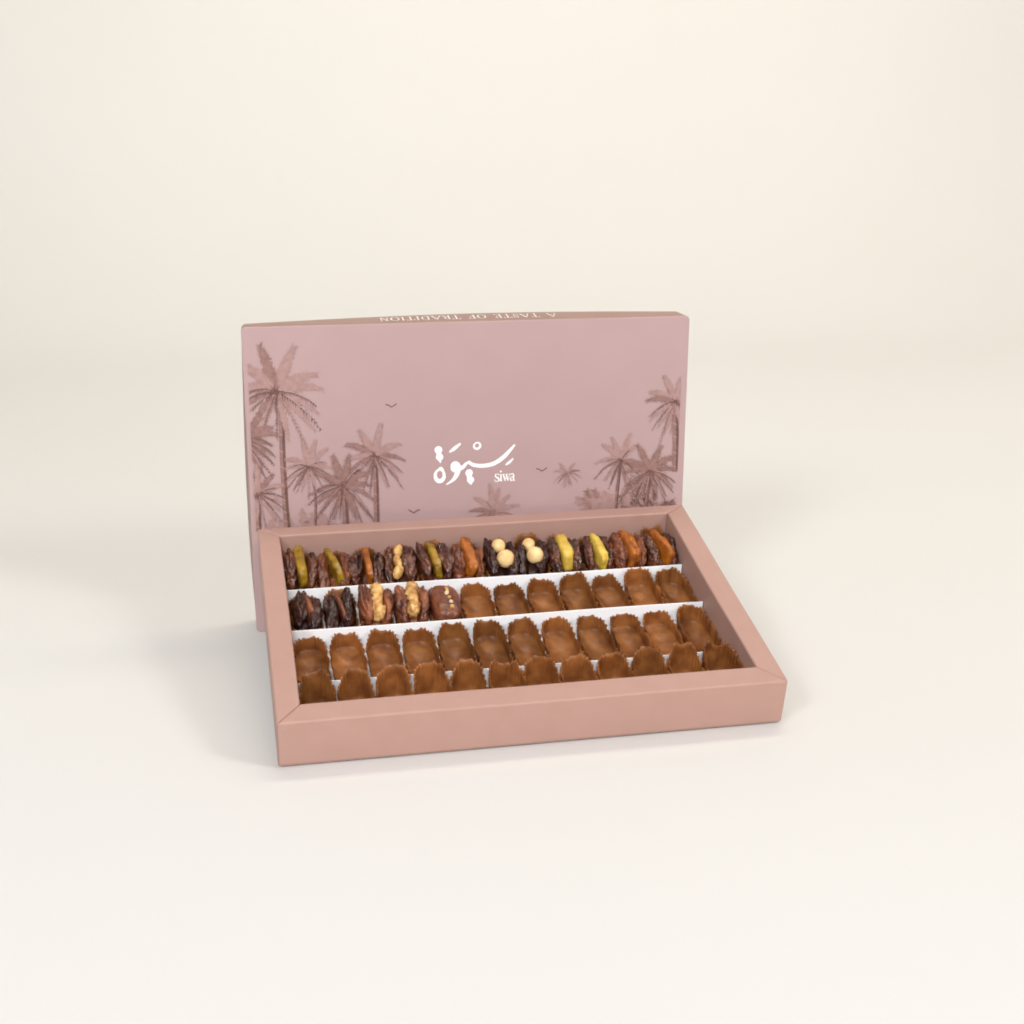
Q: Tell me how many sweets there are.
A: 17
